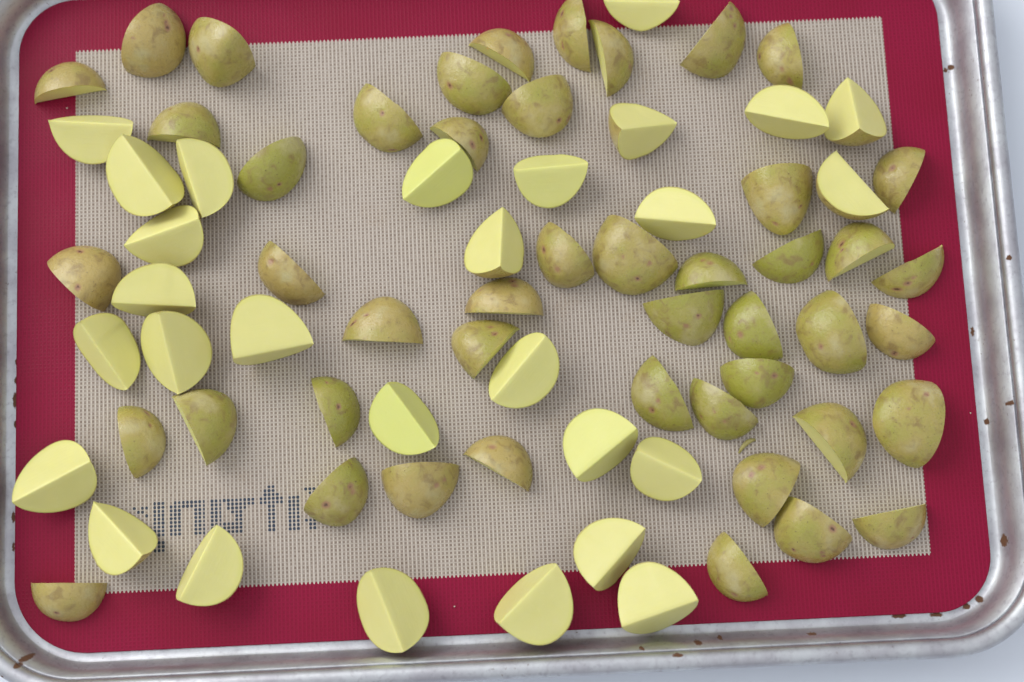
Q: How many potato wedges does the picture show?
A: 75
